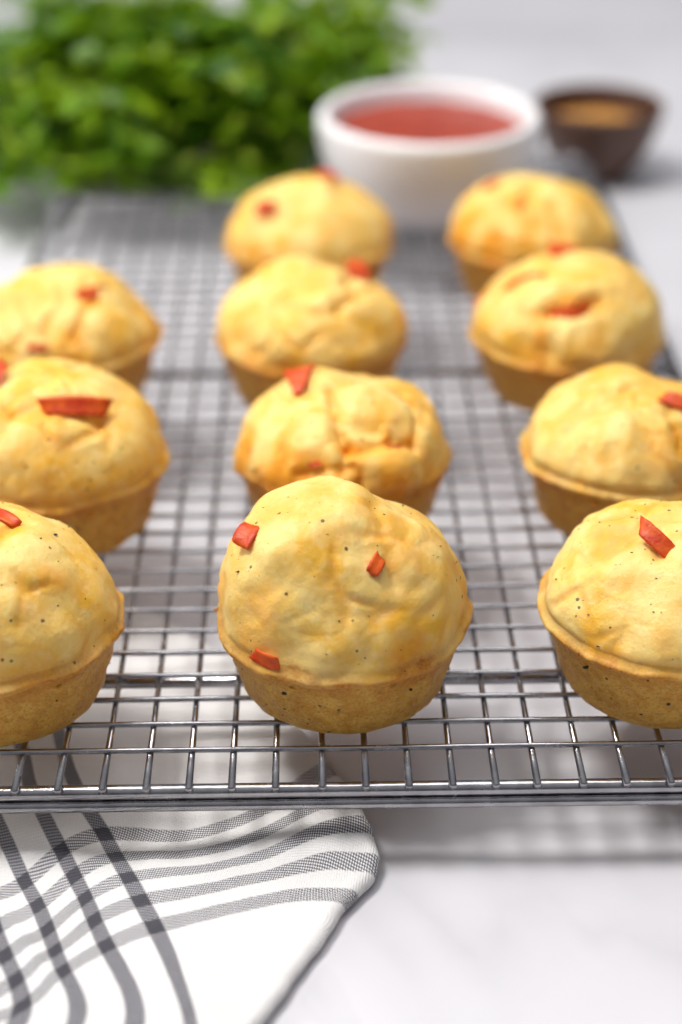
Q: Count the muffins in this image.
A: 11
